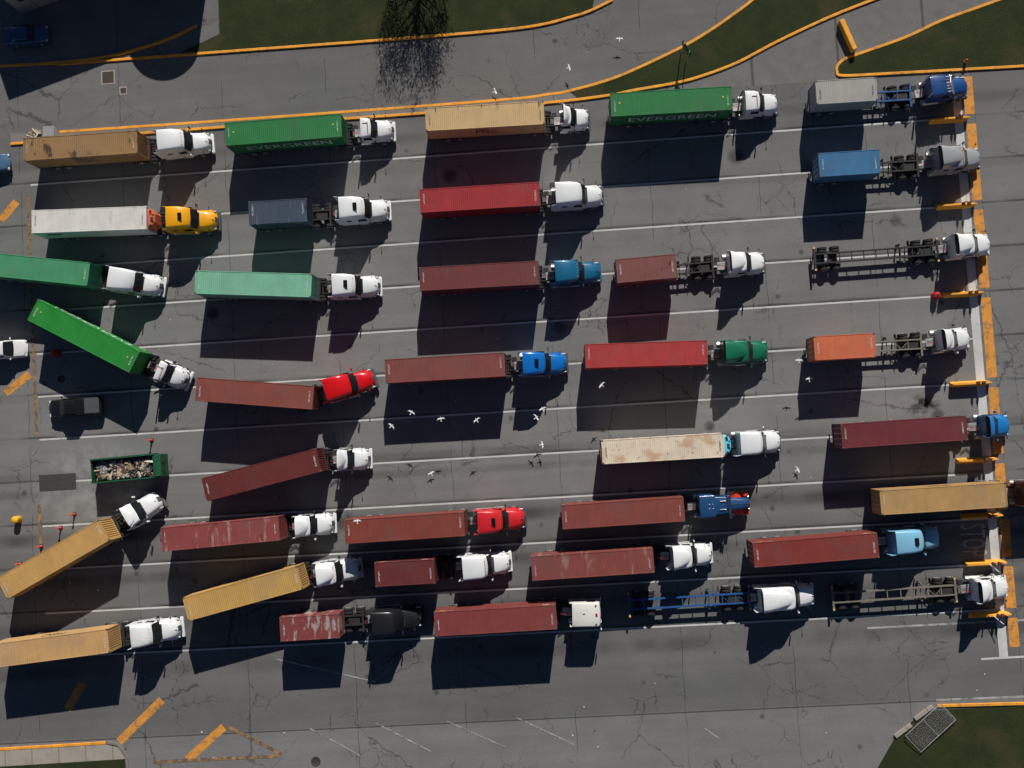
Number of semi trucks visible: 36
